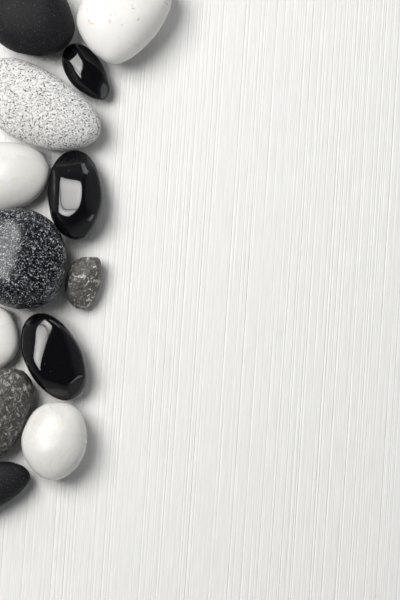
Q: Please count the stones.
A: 13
